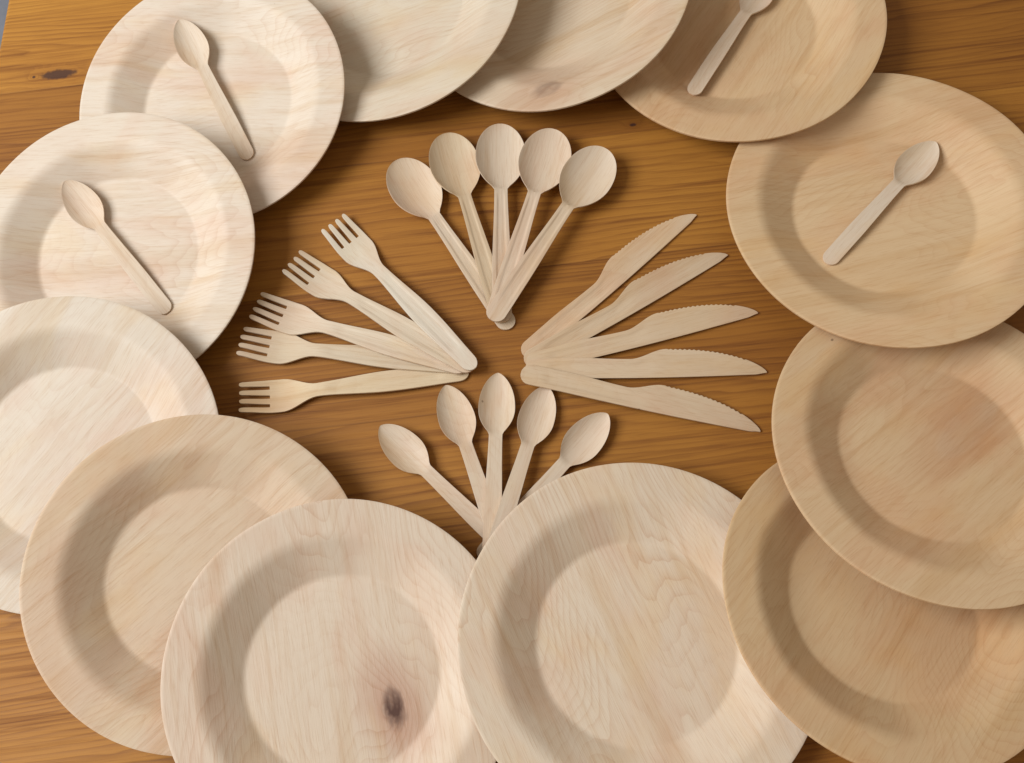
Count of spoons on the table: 14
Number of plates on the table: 12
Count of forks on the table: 5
